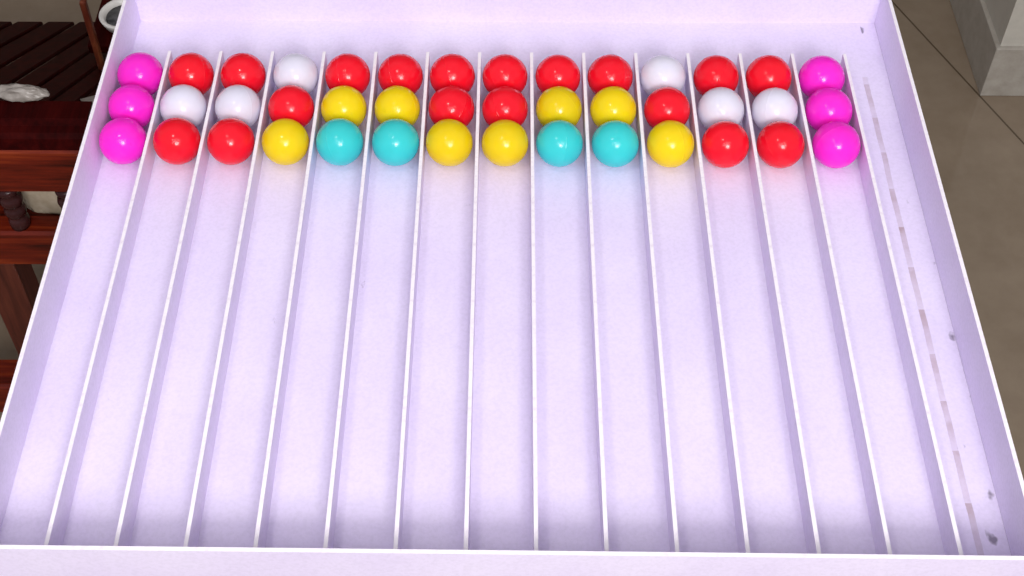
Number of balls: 42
